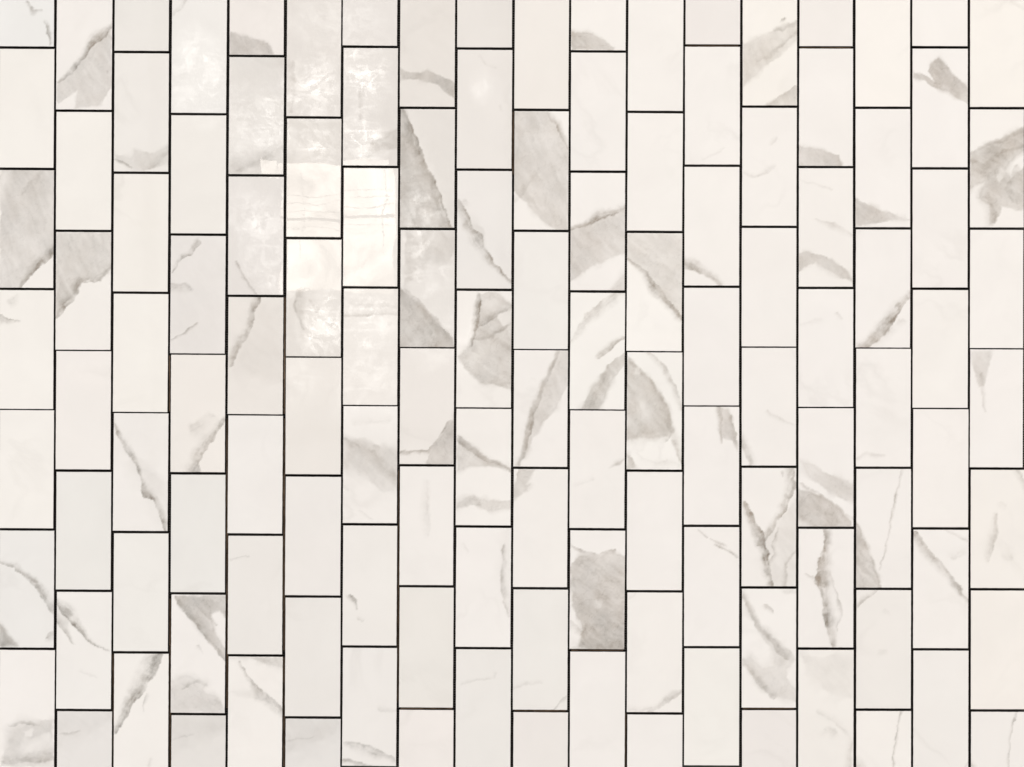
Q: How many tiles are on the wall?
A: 126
